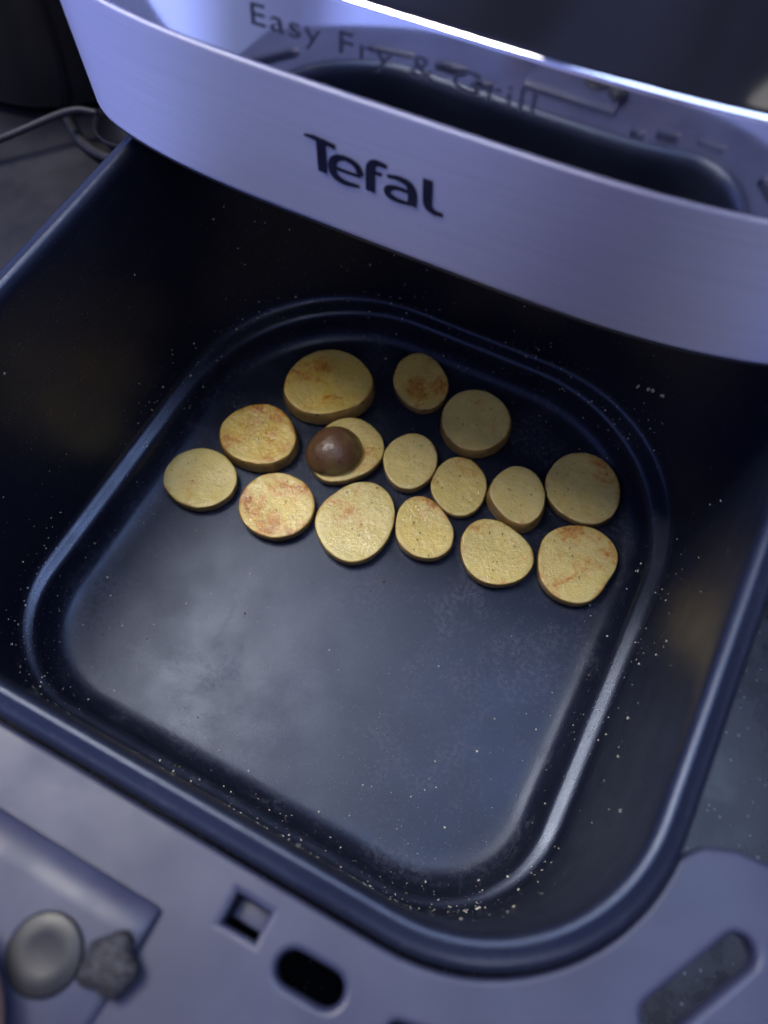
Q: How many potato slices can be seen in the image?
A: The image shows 16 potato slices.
